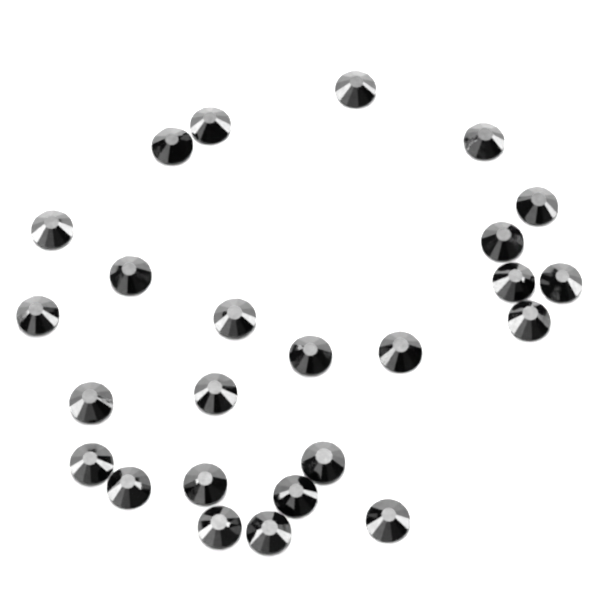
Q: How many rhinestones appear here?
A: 25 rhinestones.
